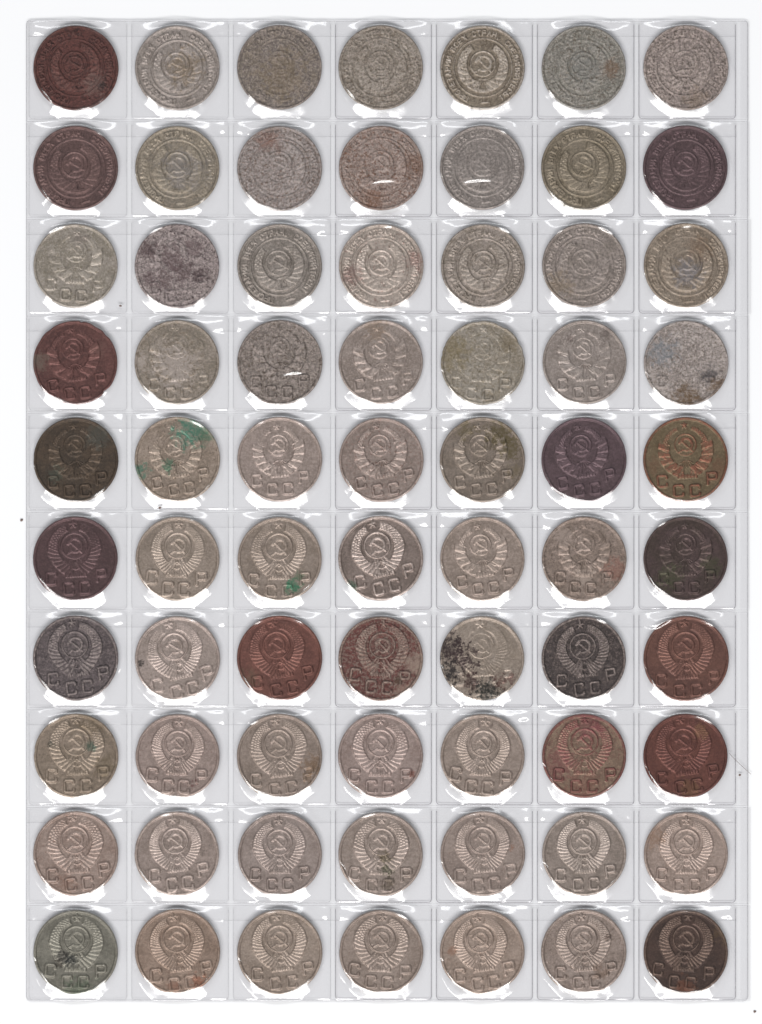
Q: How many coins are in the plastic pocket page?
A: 70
